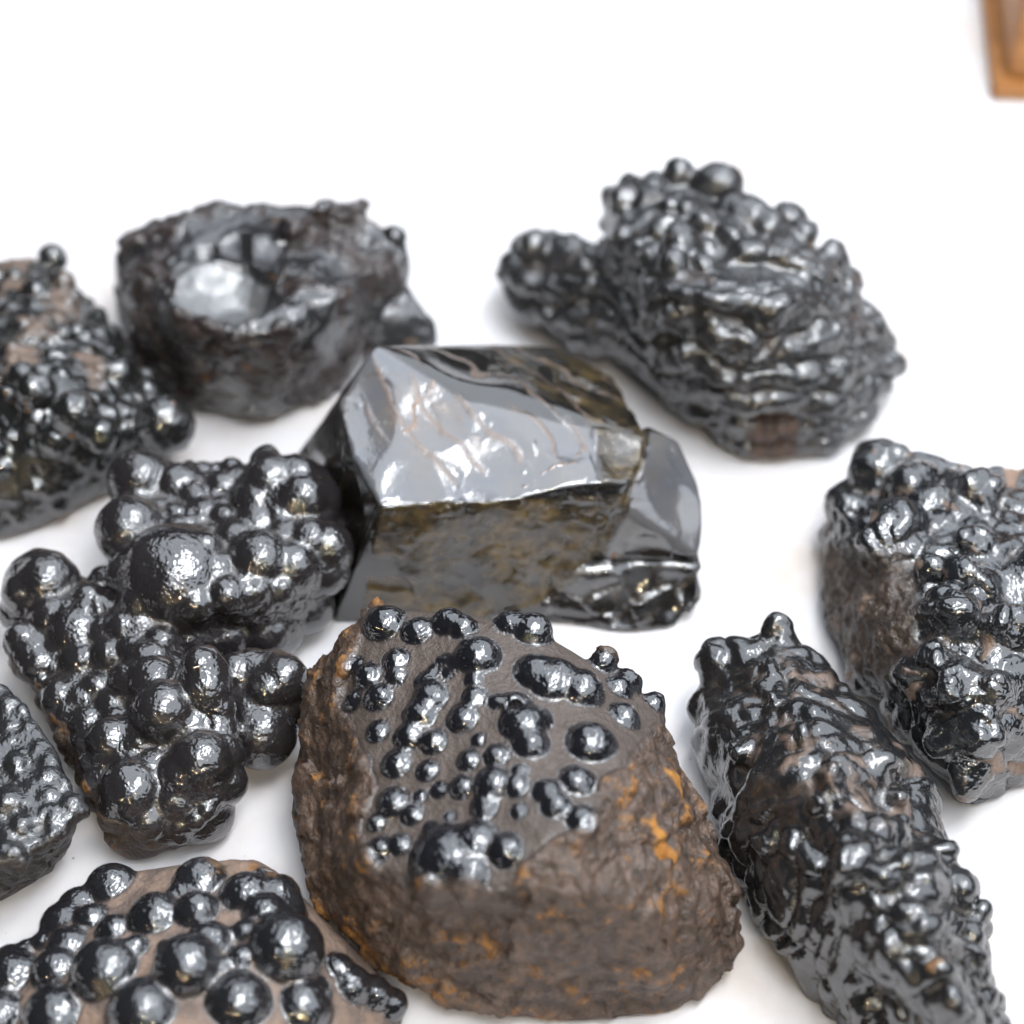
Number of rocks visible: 10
